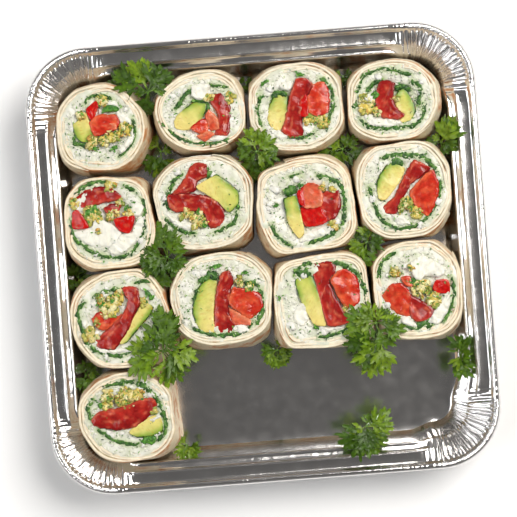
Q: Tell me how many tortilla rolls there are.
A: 13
